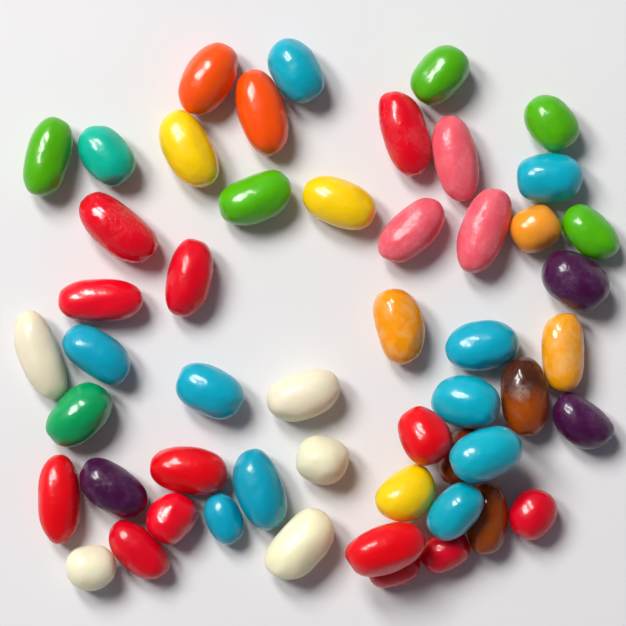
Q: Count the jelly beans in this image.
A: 52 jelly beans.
